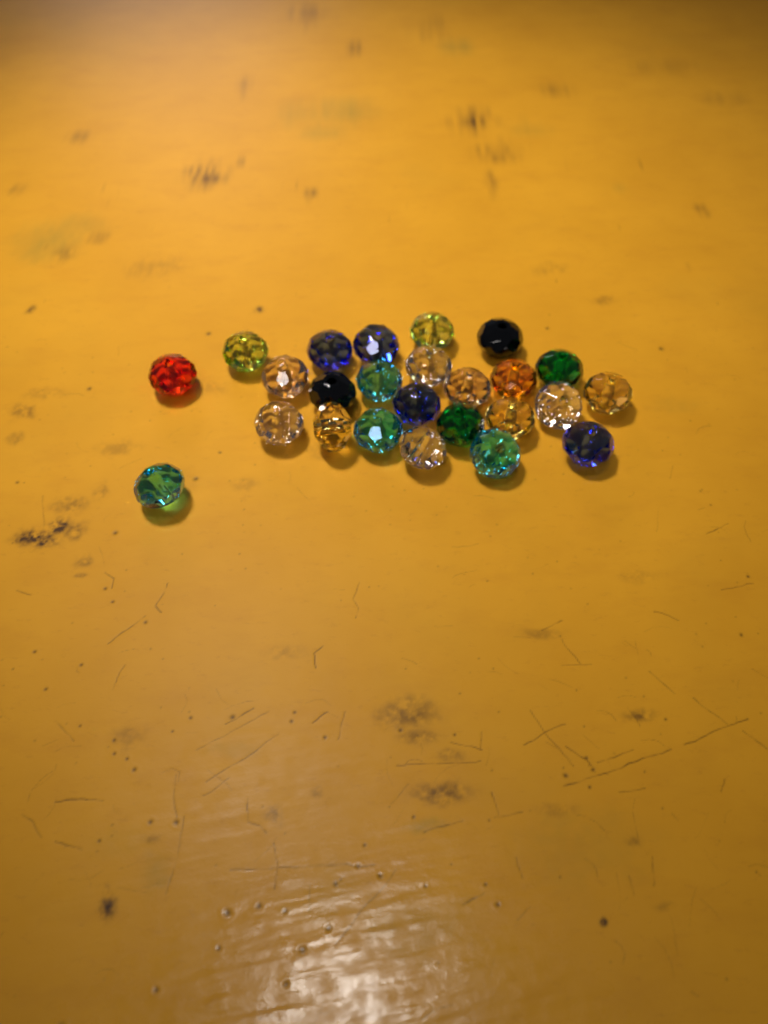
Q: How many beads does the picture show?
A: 25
